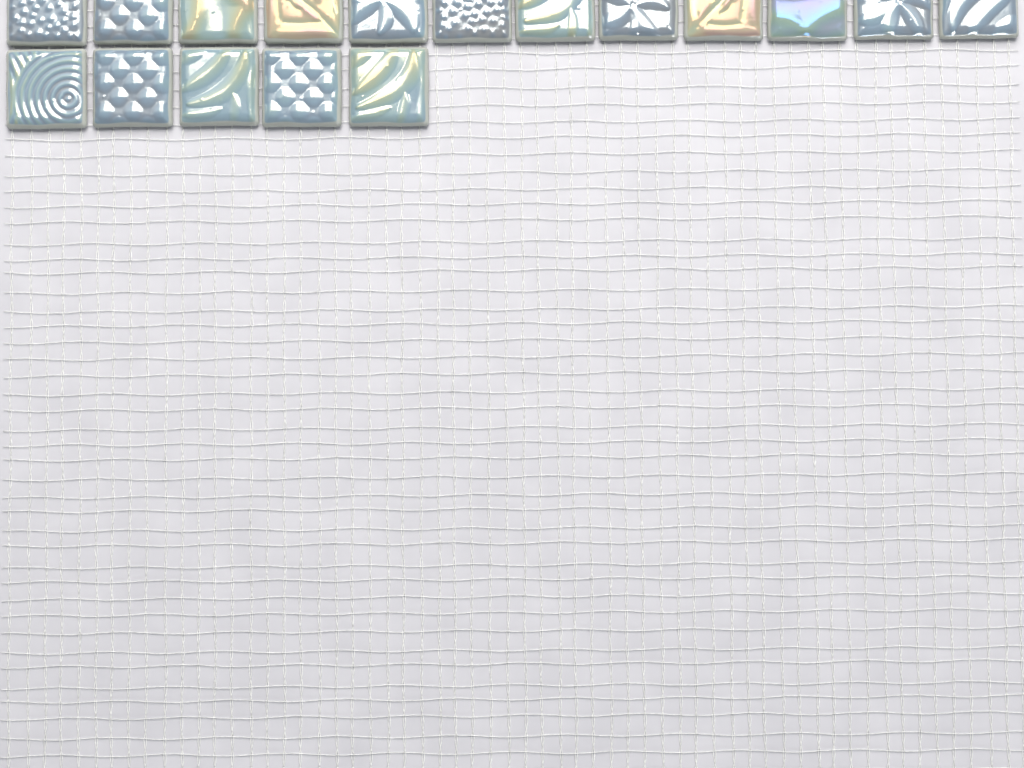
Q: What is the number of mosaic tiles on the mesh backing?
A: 17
